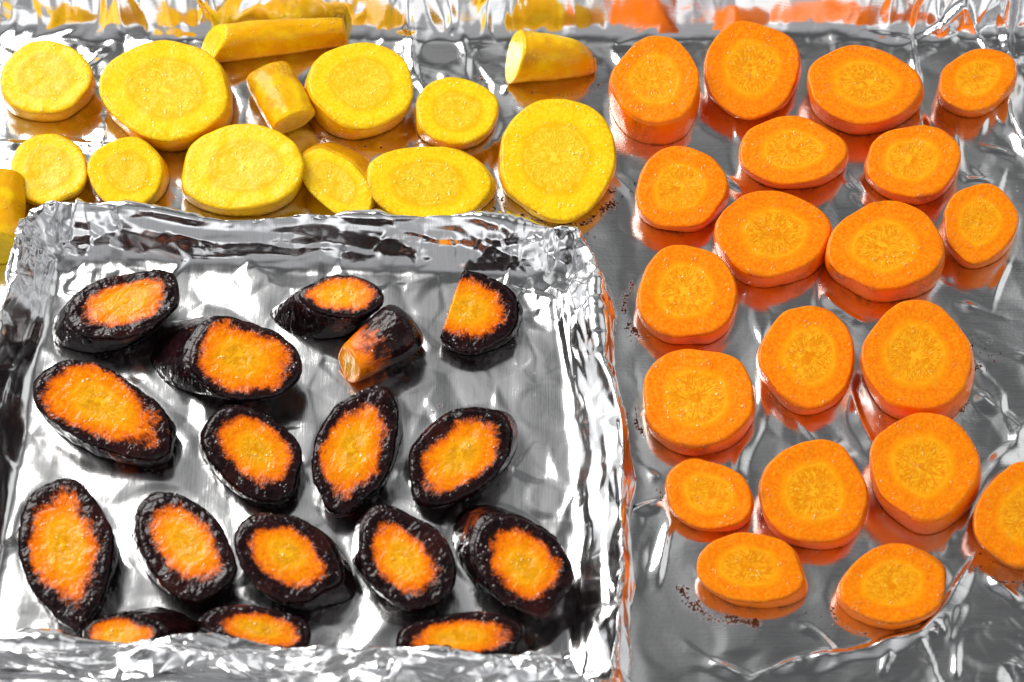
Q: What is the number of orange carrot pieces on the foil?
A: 20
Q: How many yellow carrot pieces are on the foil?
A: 14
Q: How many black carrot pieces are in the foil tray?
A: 17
